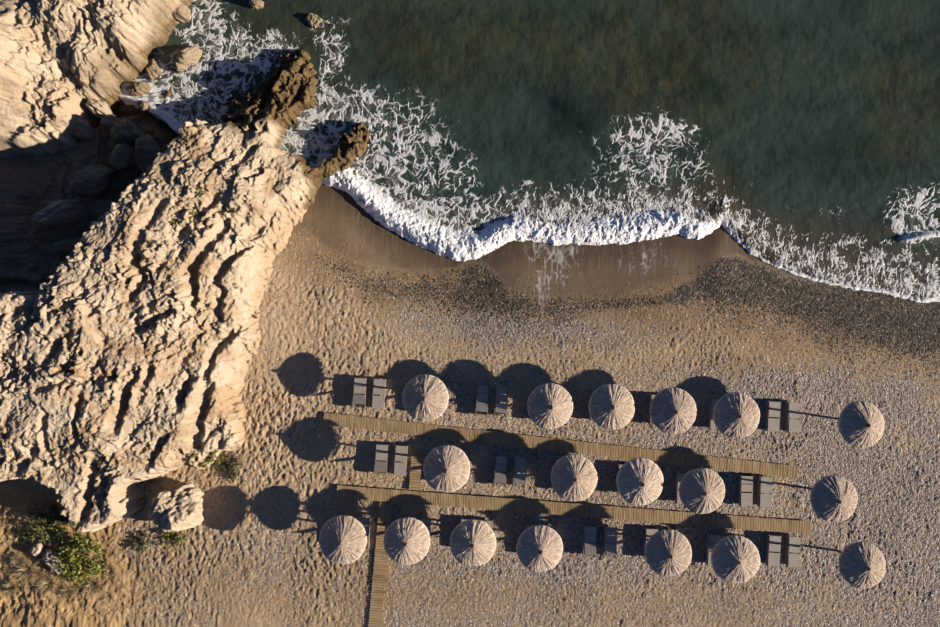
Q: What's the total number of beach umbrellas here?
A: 18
